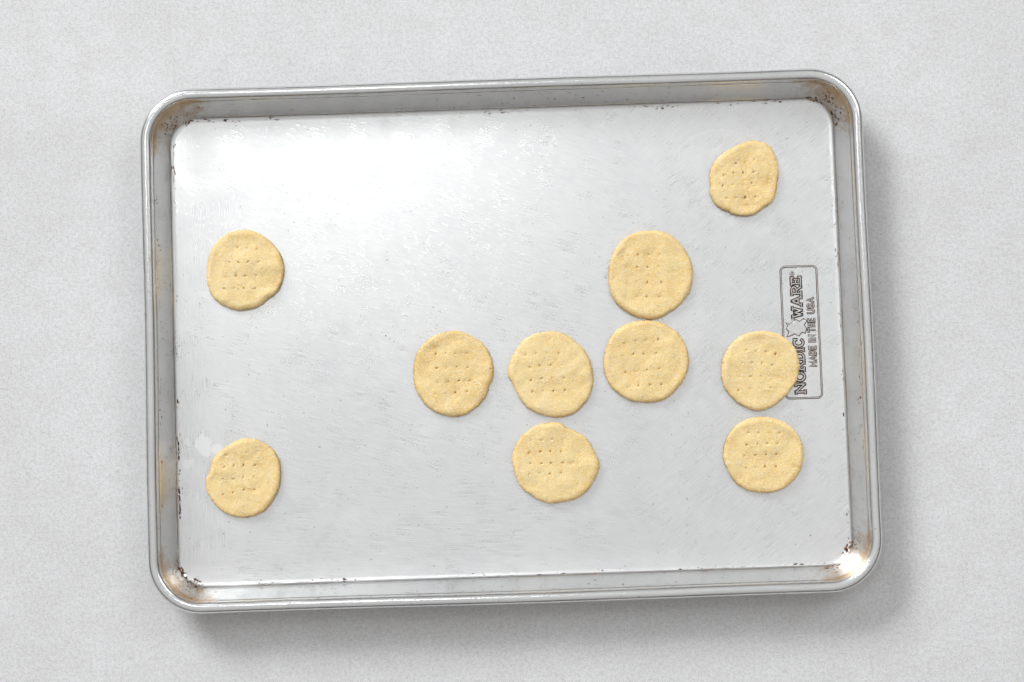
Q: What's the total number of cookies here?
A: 10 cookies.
